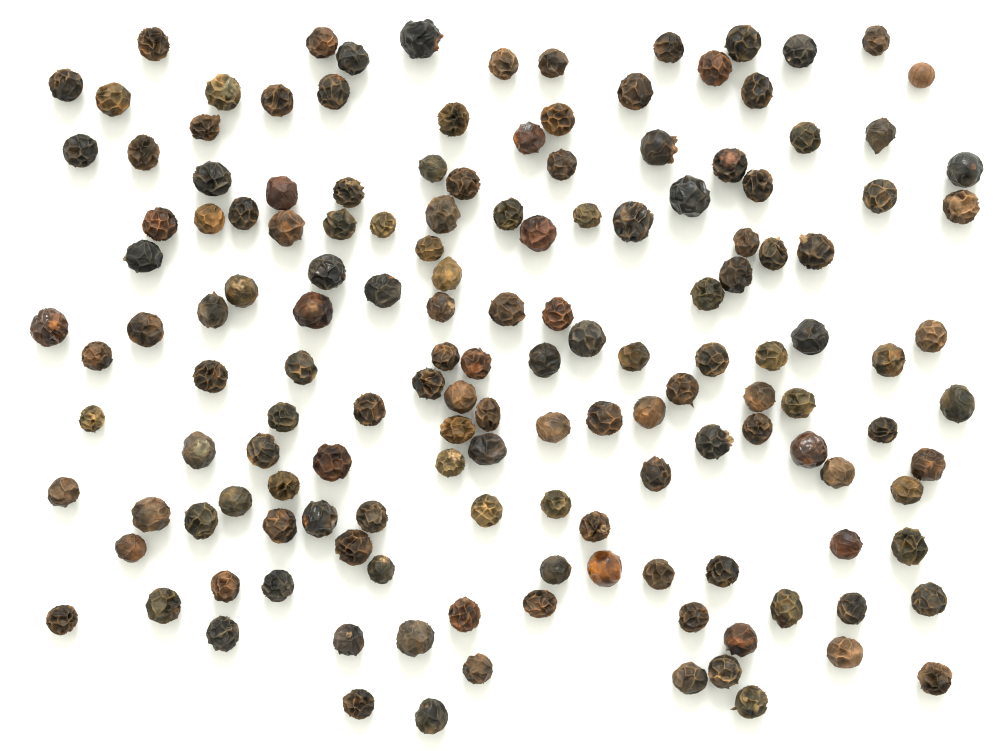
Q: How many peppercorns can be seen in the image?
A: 151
